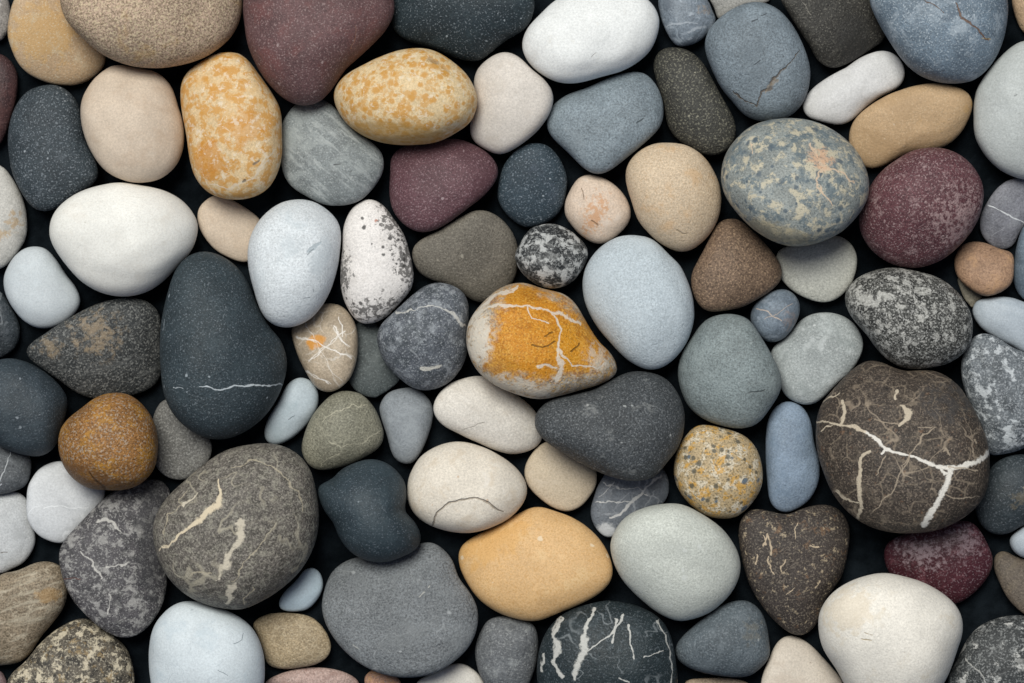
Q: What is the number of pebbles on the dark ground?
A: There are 102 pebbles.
